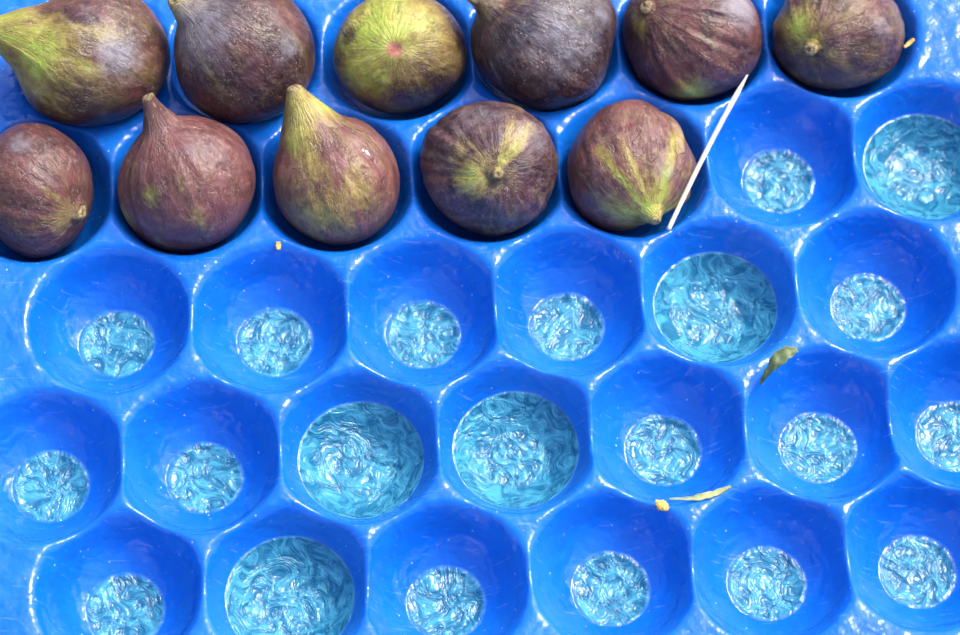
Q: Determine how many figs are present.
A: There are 11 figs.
